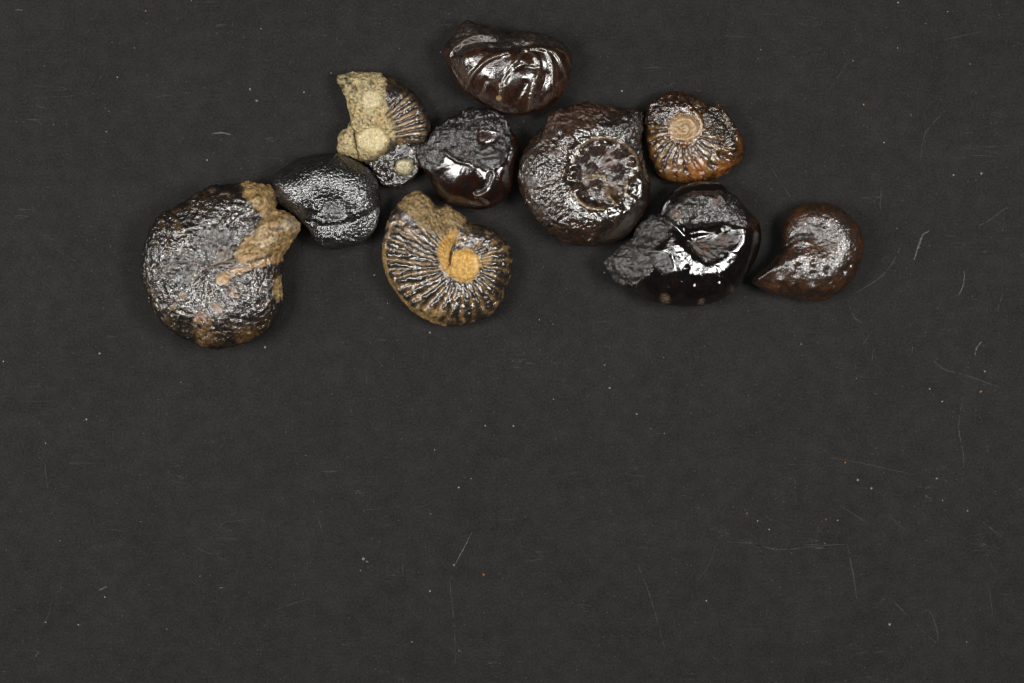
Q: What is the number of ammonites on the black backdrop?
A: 10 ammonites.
